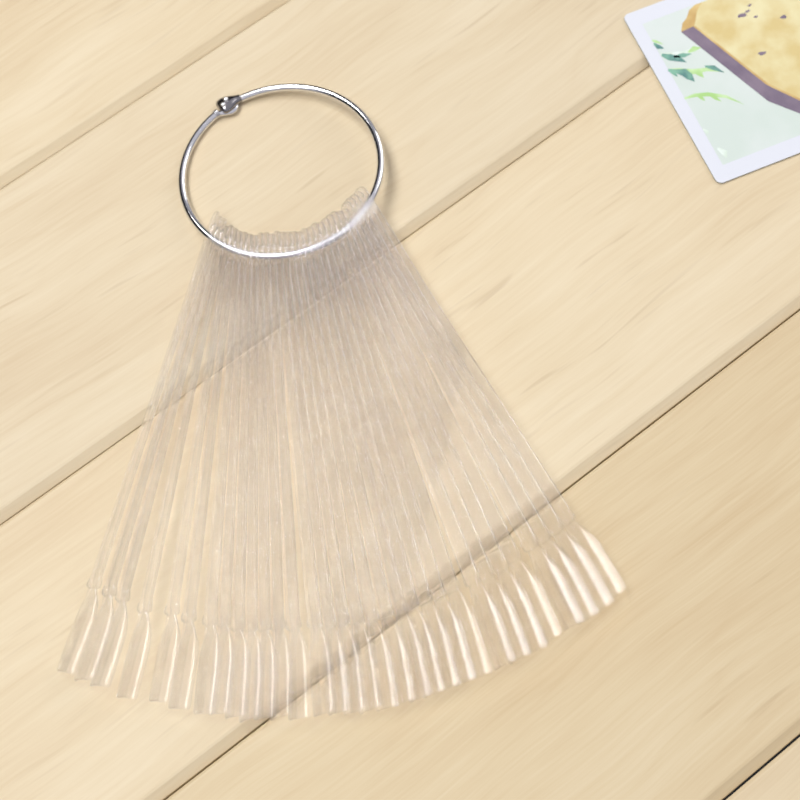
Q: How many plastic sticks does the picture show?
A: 32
